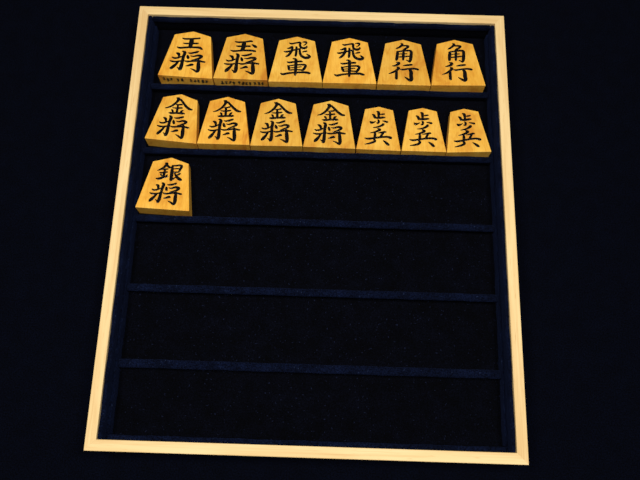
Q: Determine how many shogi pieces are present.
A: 14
